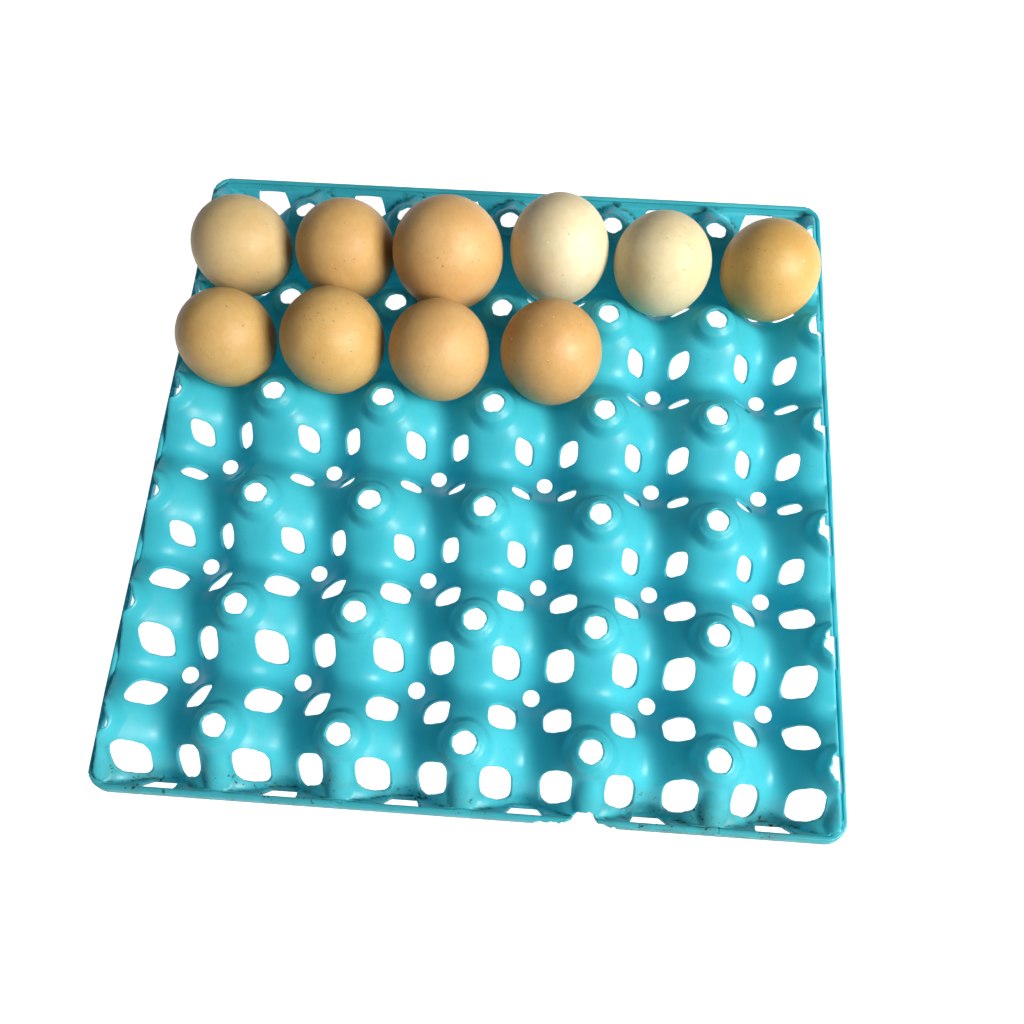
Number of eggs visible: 10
